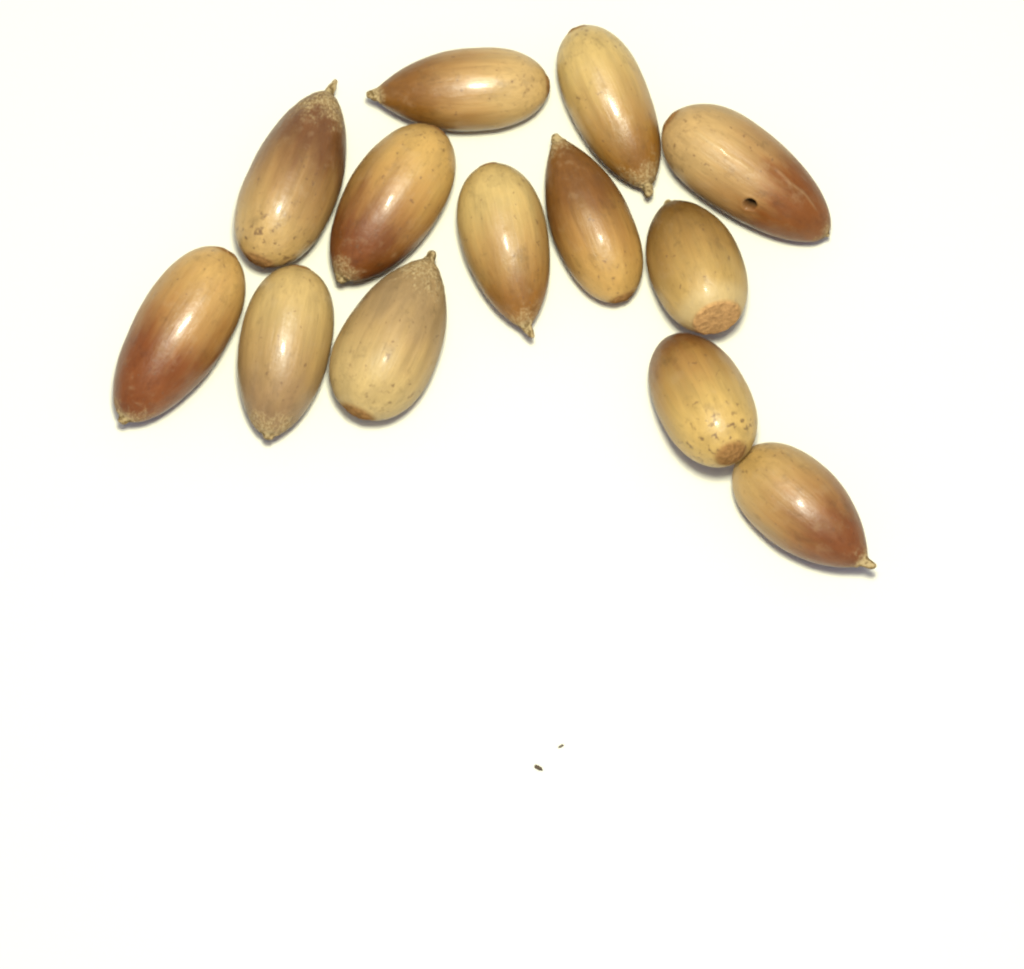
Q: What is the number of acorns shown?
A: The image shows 13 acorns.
